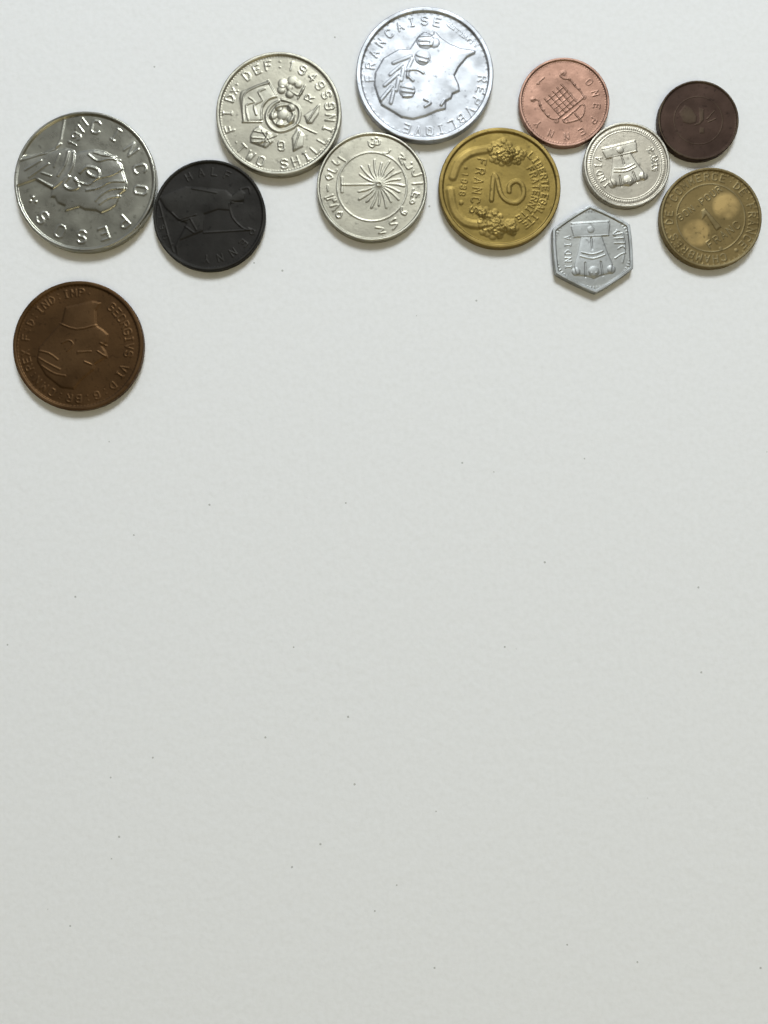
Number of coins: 12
